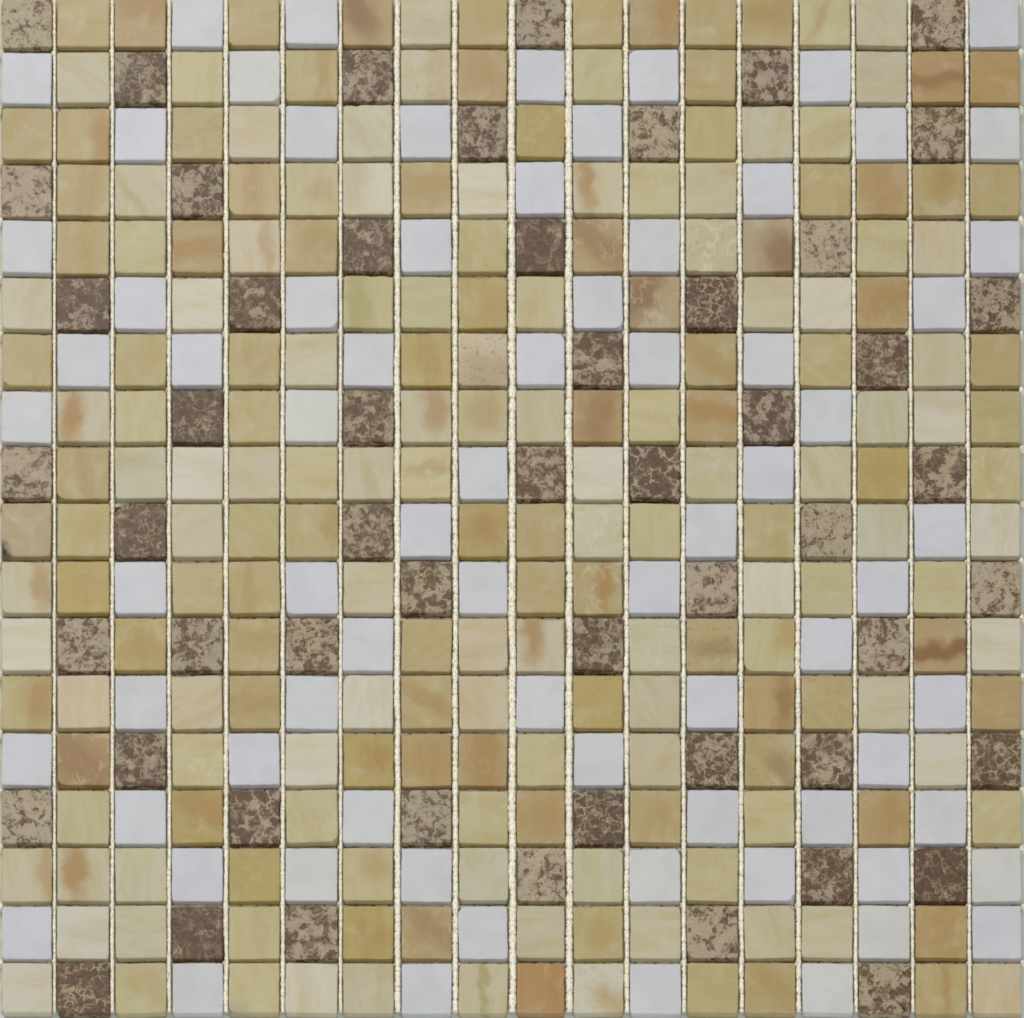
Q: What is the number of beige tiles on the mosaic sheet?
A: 196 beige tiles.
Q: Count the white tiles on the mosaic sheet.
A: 74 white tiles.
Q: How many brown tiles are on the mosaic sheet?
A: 54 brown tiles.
